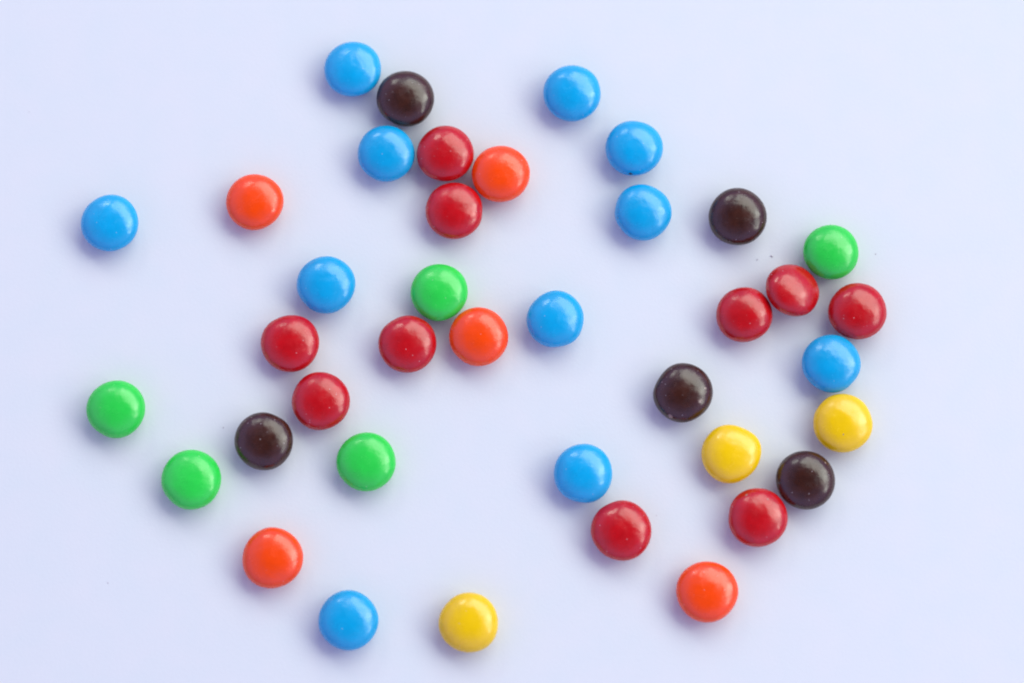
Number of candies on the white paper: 39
